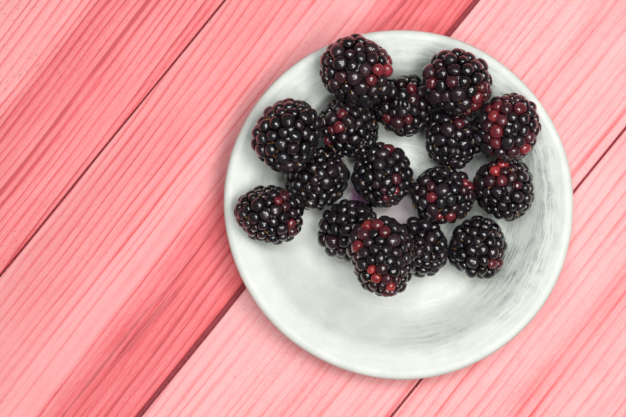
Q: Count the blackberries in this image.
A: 16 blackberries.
